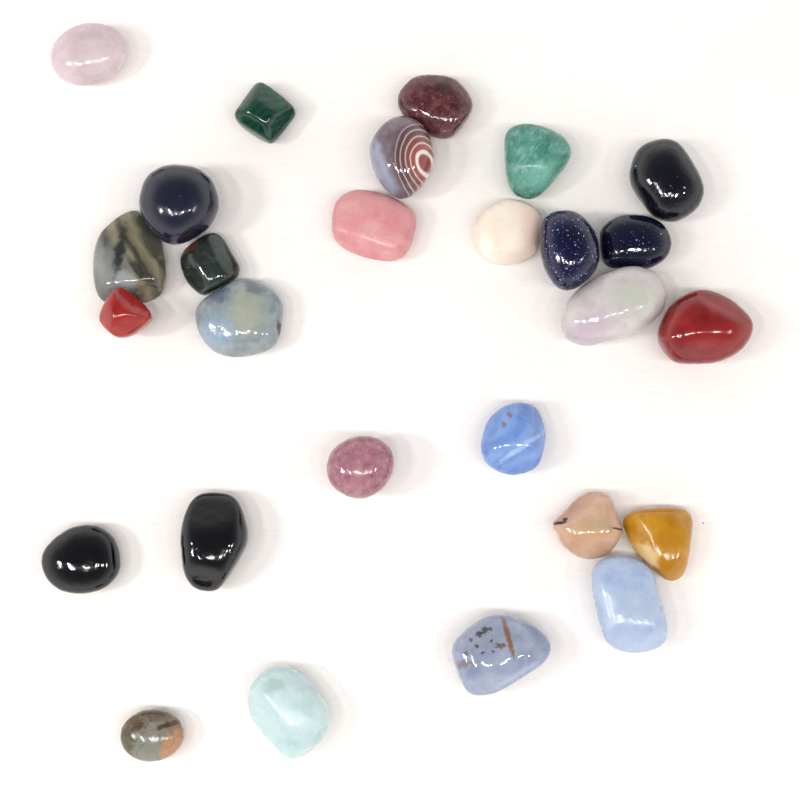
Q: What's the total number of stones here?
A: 27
